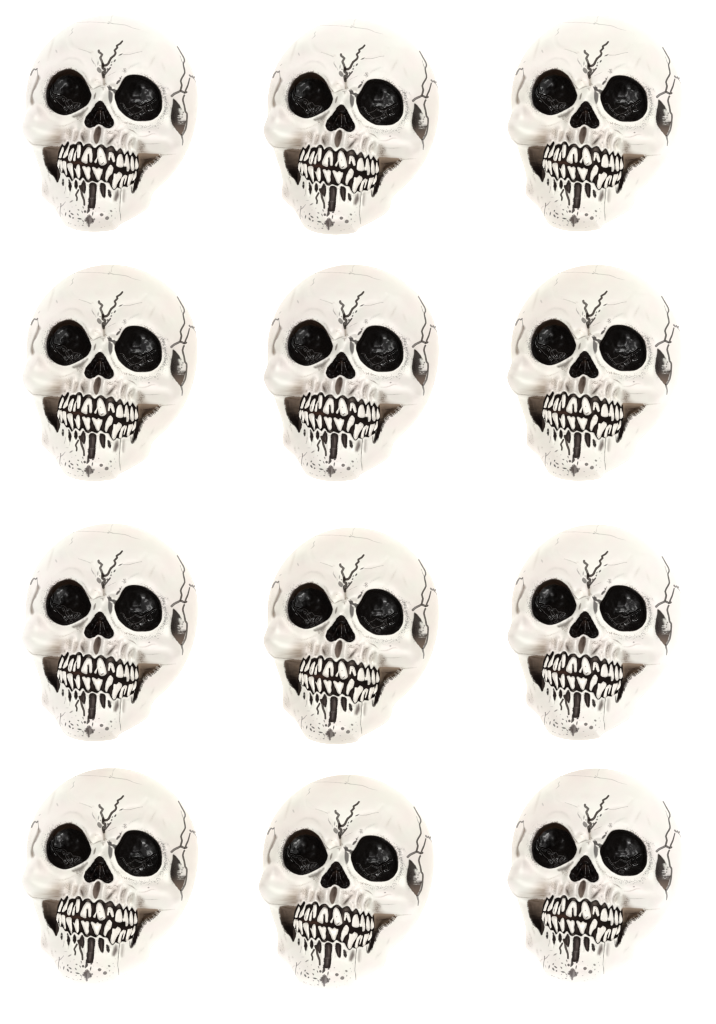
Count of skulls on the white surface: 12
